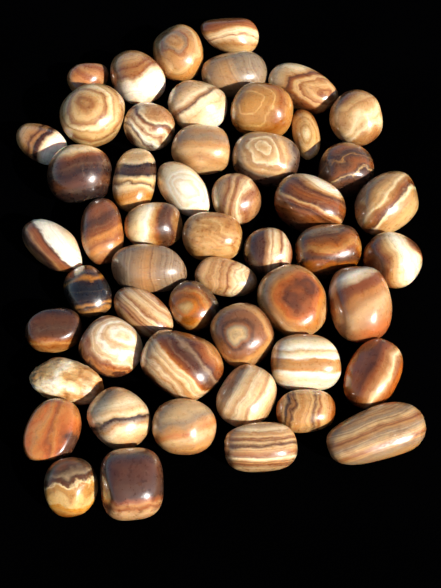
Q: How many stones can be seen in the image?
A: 52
